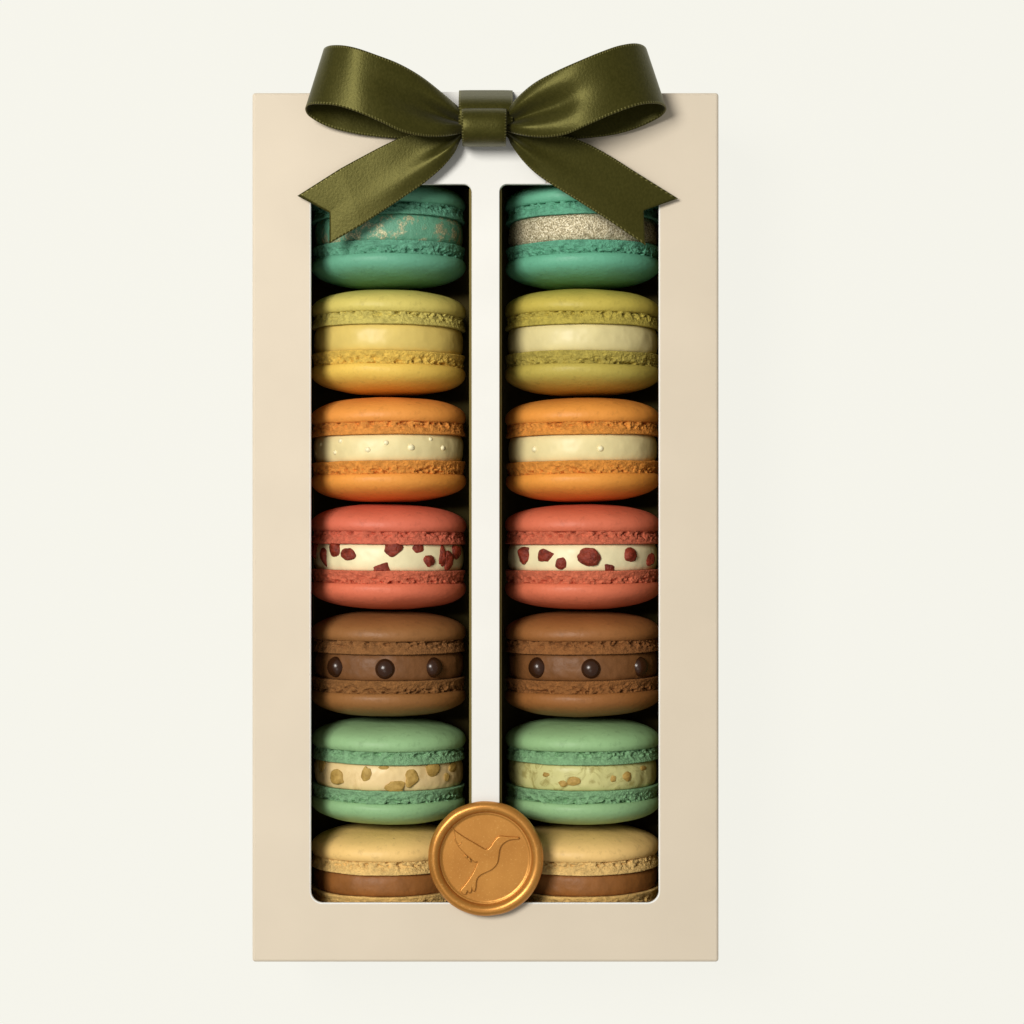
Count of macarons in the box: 14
